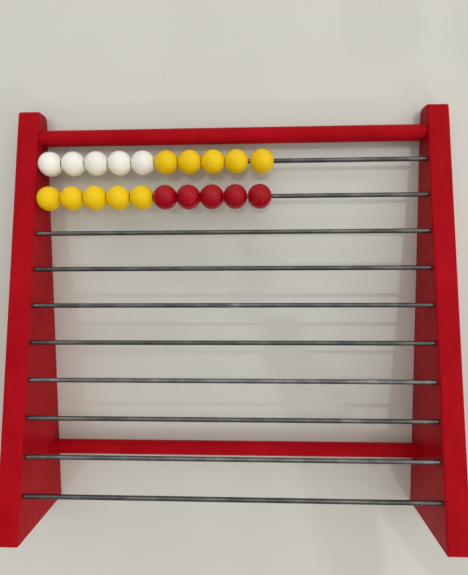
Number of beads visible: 20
